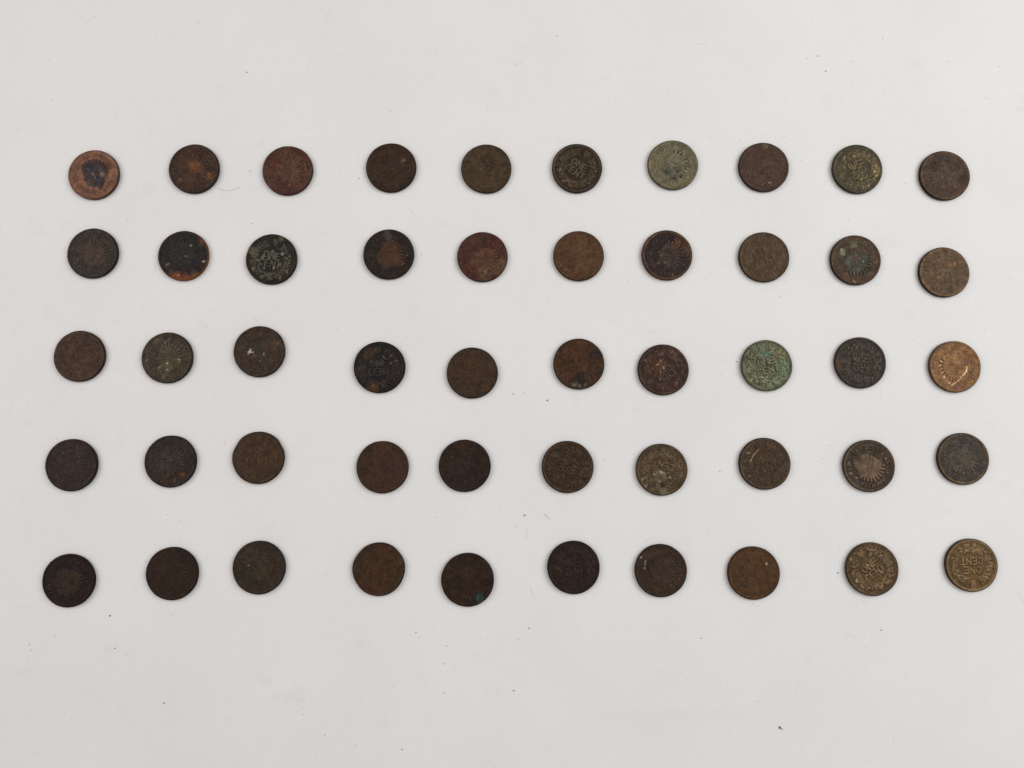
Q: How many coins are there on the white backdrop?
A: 50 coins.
